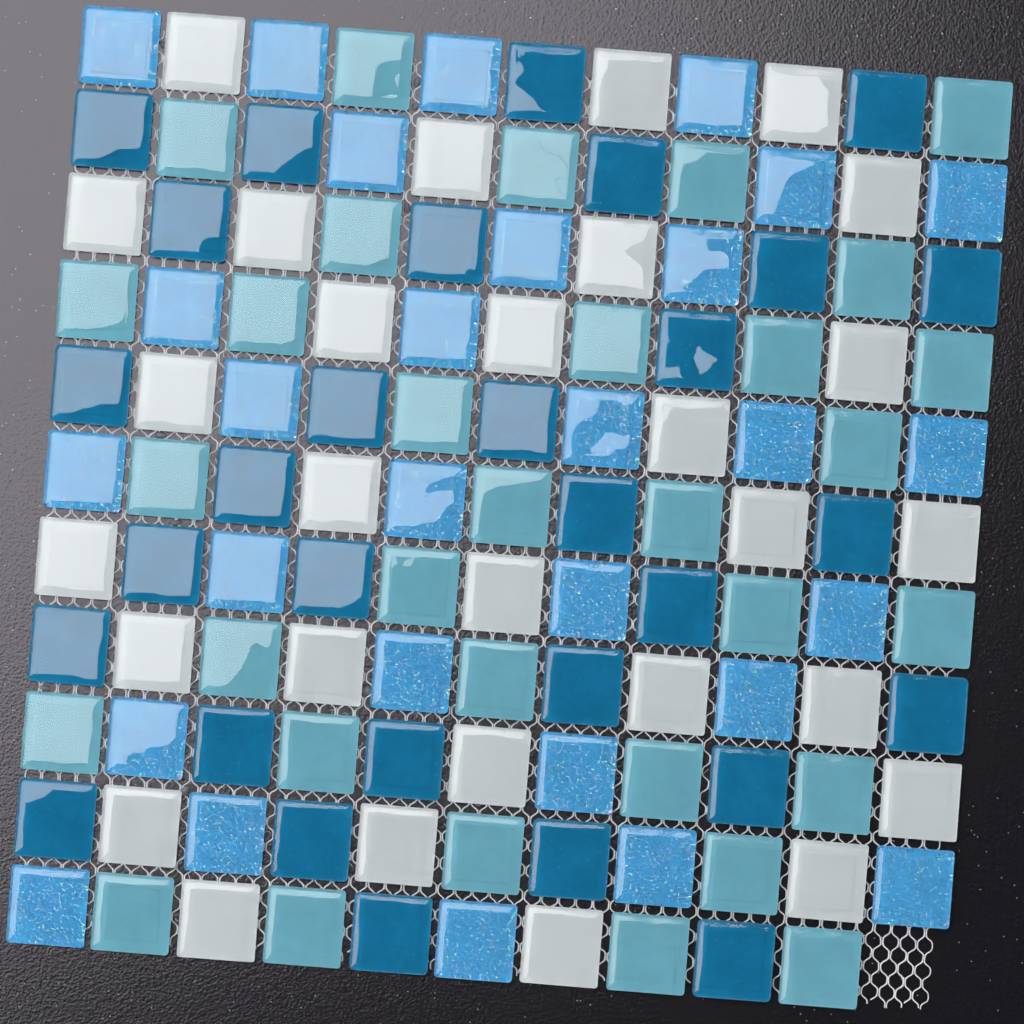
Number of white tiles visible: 29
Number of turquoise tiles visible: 32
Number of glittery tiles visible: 29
